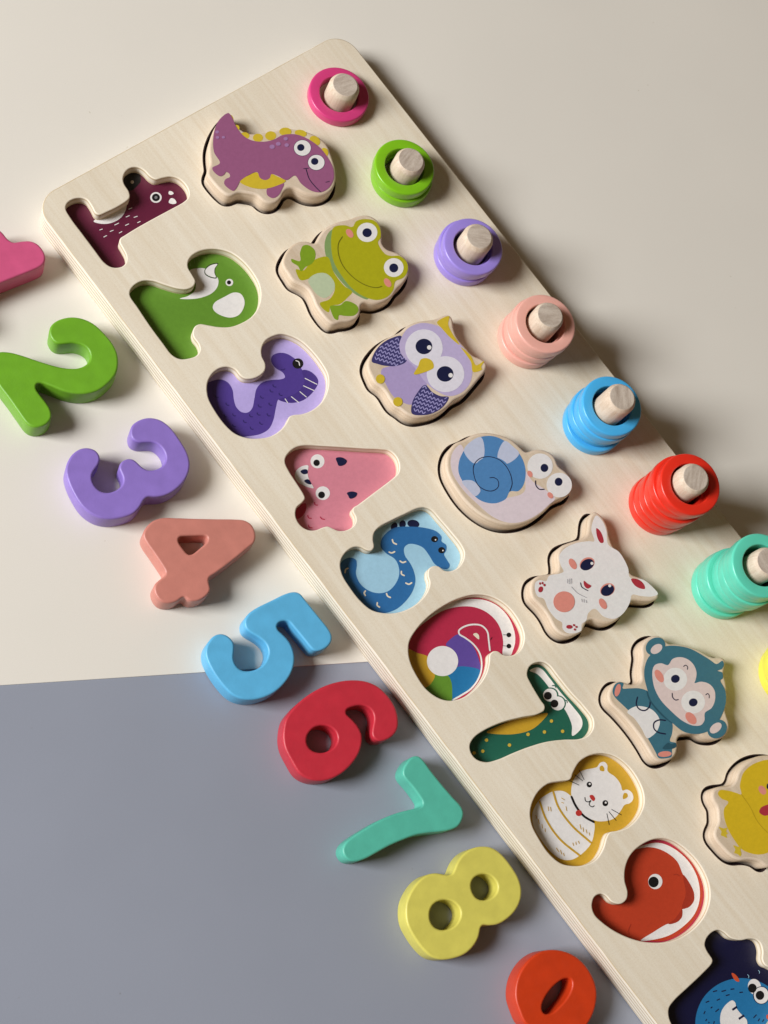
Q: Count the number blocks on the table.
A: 9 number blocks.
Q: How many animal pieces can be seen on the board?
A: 7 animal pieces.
